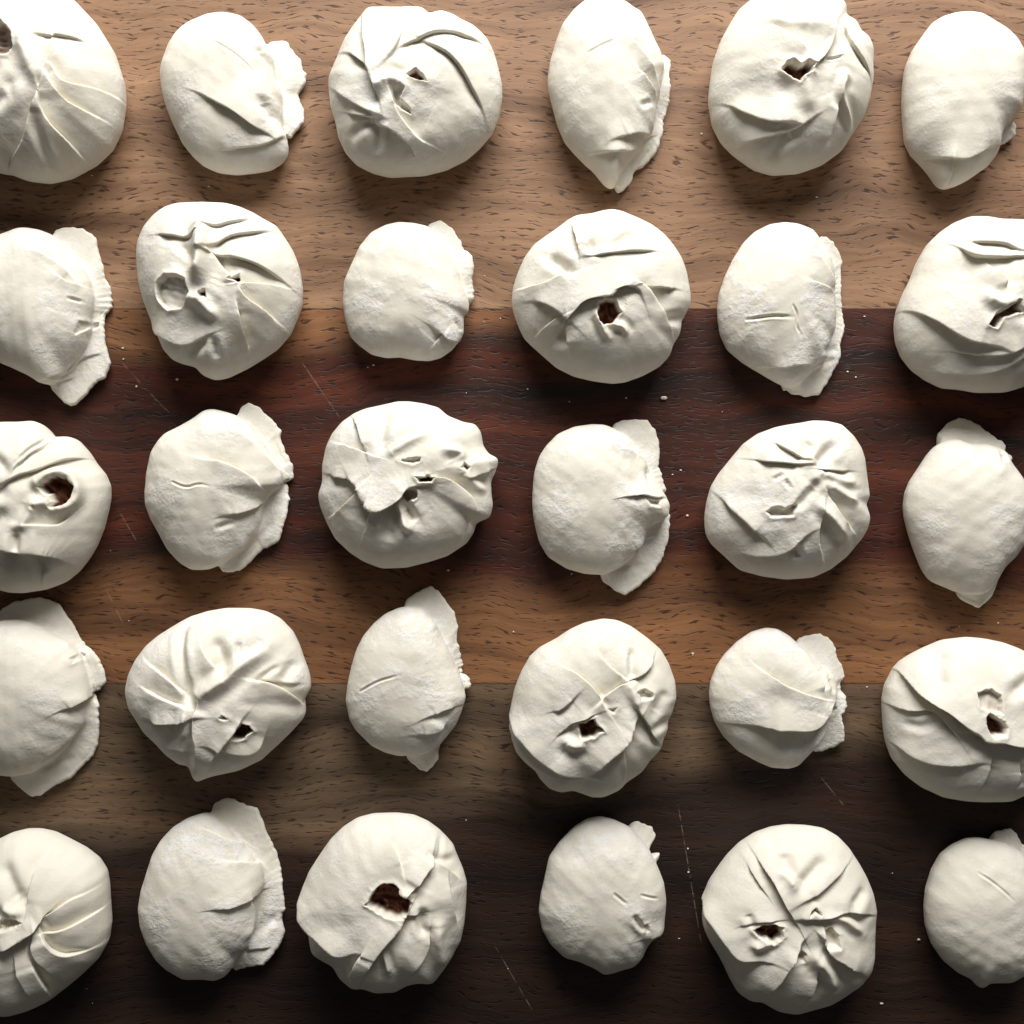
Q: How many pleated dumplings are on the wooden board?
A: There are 15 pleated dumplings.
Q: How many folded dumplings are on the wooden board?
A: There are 15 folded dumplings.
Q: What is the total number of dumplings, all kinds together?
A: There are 30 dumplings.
